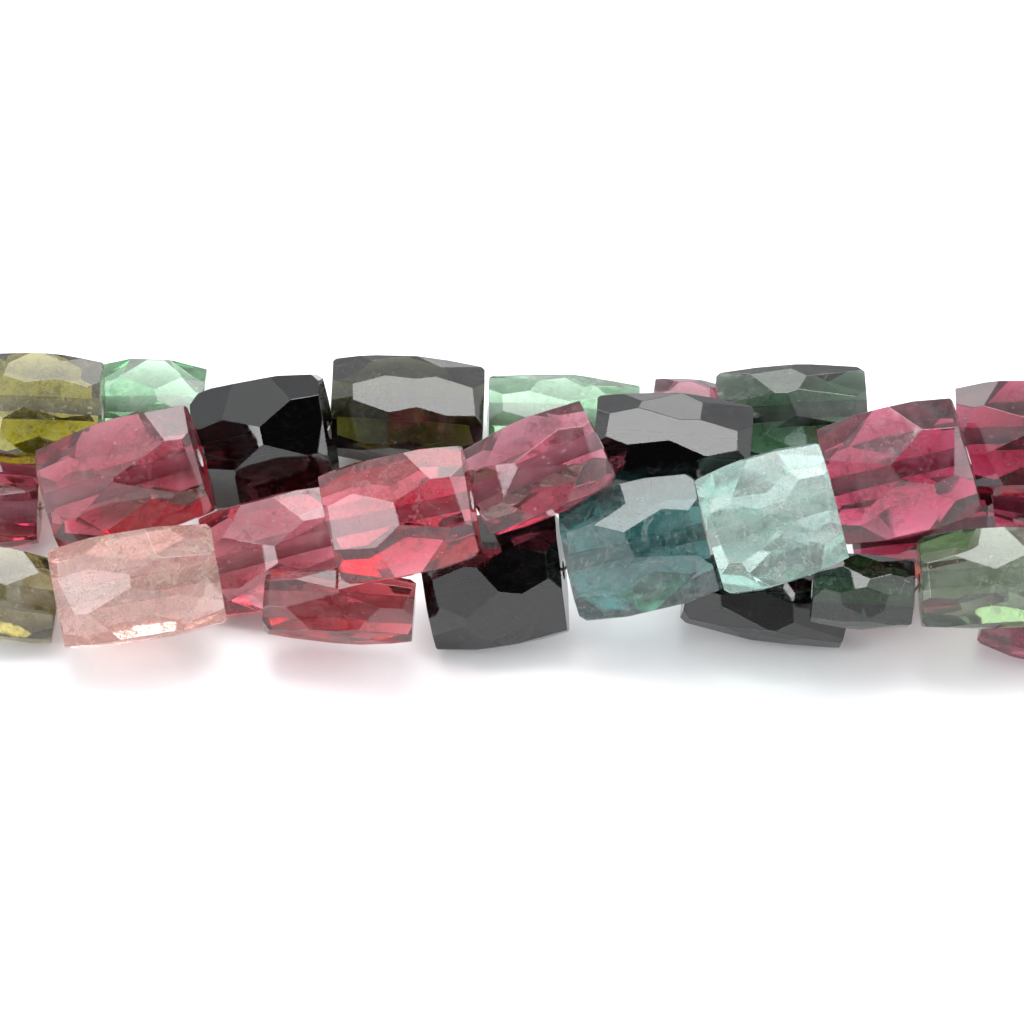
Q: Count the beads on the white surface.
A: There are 28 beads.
